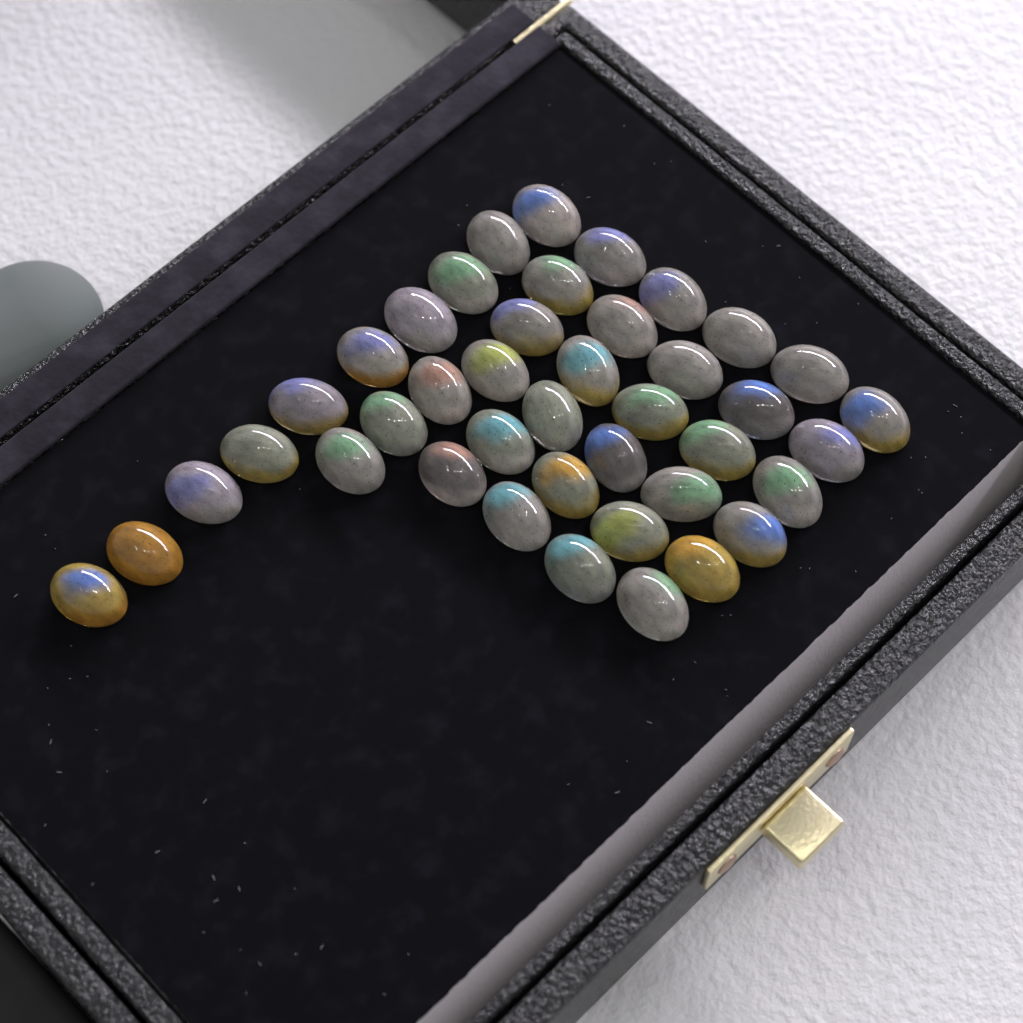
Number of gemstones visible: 41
